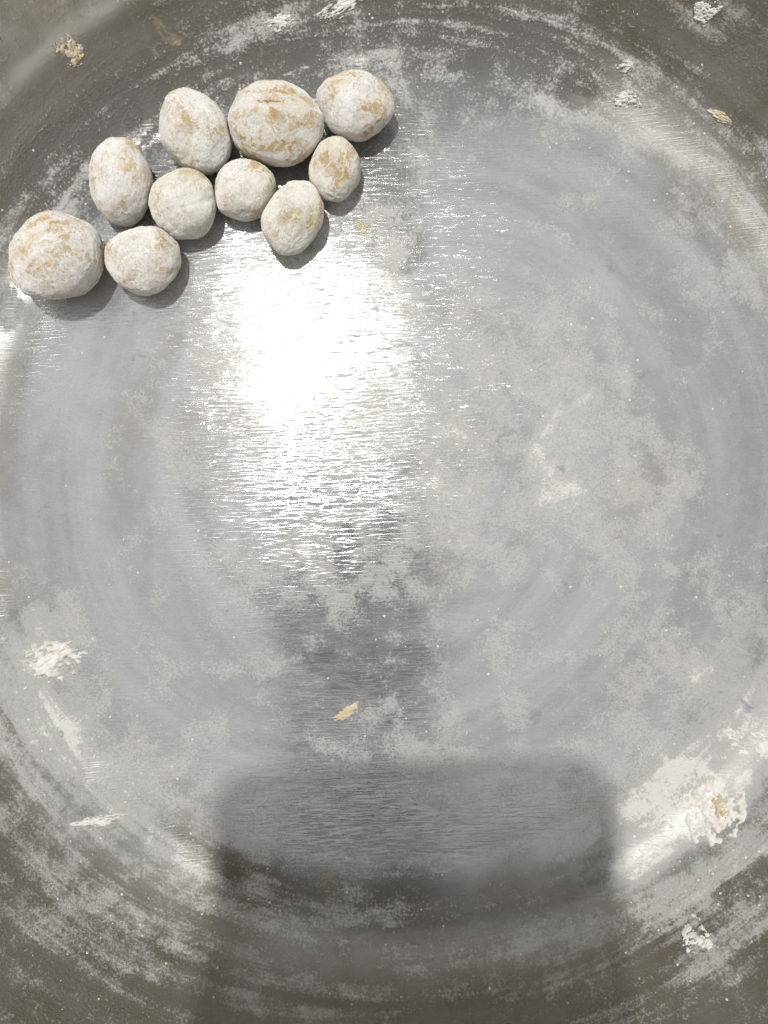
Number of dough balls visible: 10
